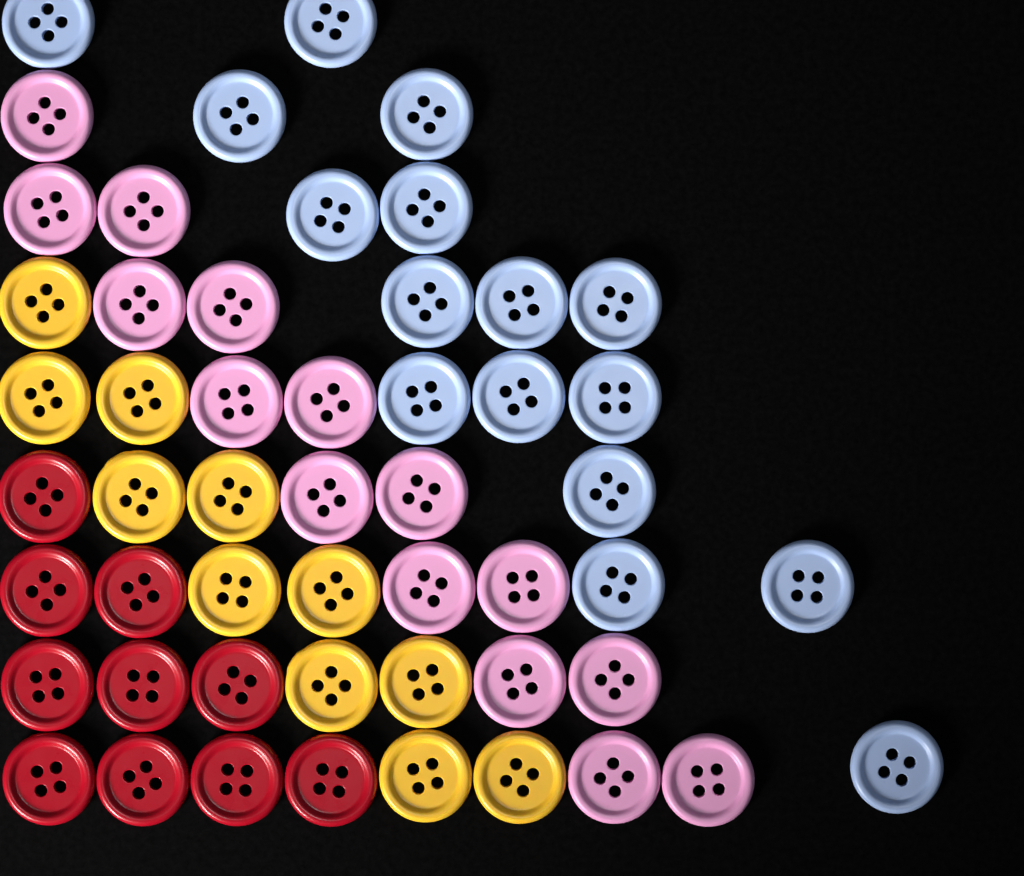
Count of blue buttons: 16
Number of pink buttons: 15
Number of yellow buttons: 11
